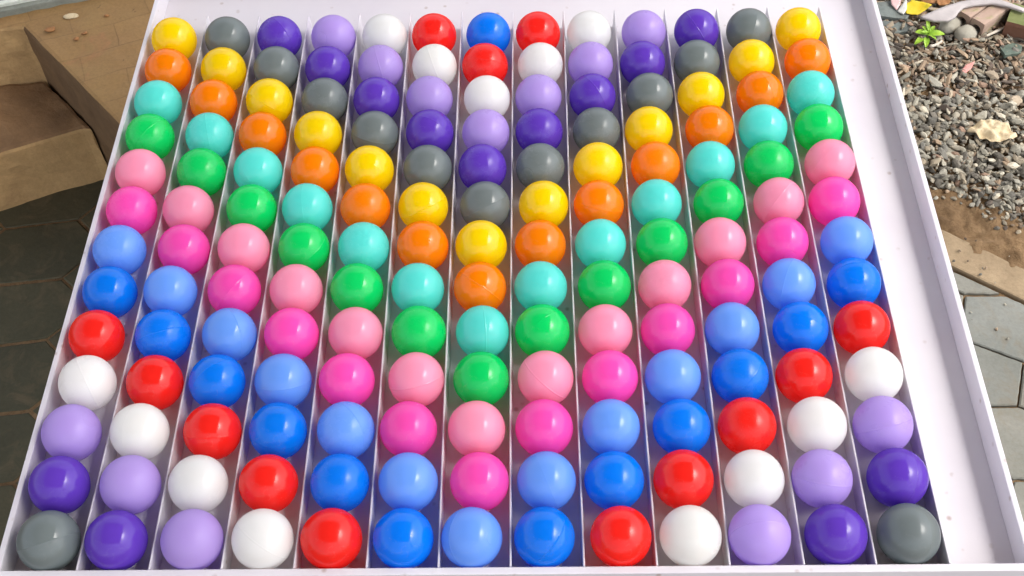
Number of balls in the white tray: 169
